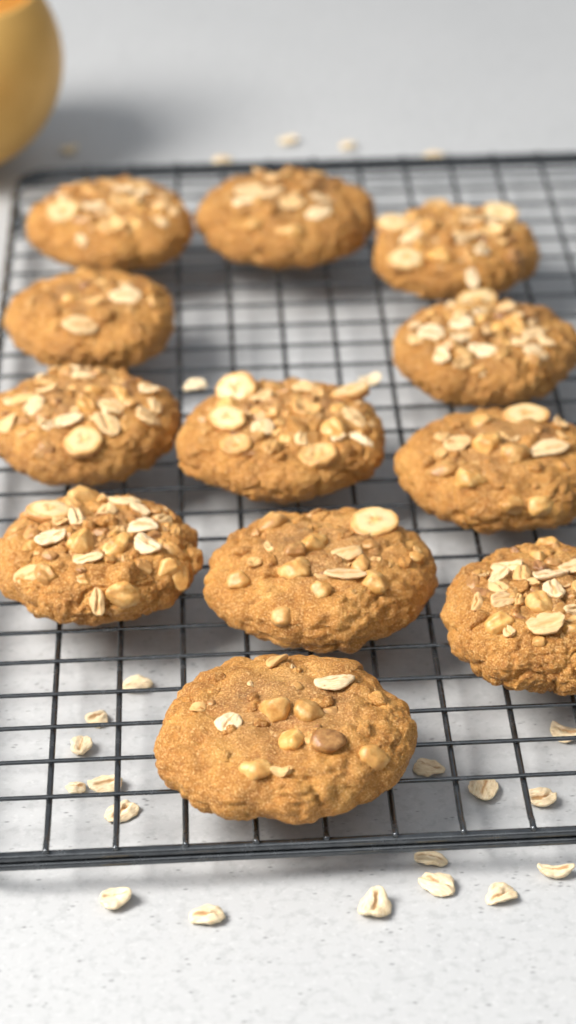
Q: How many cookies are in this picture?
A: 12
